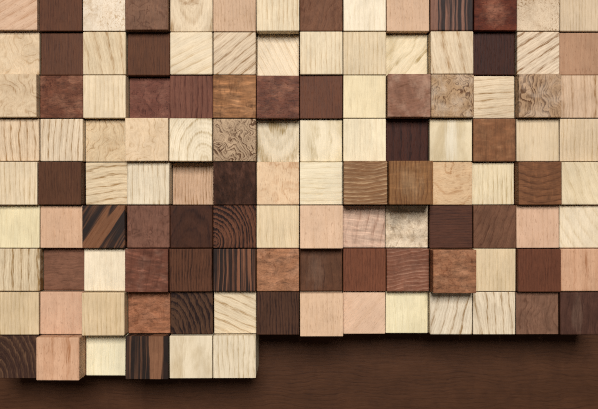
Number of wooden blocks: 118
